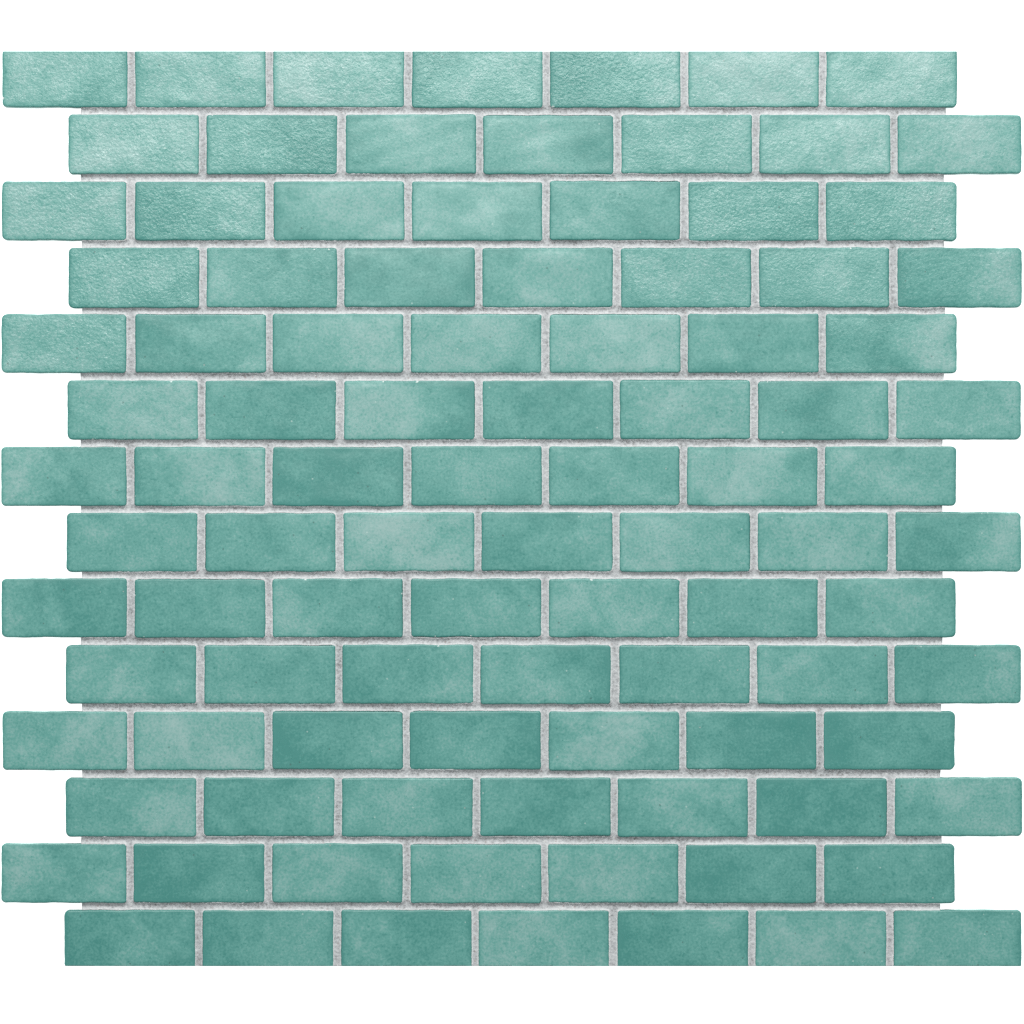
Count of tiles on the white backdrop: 98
